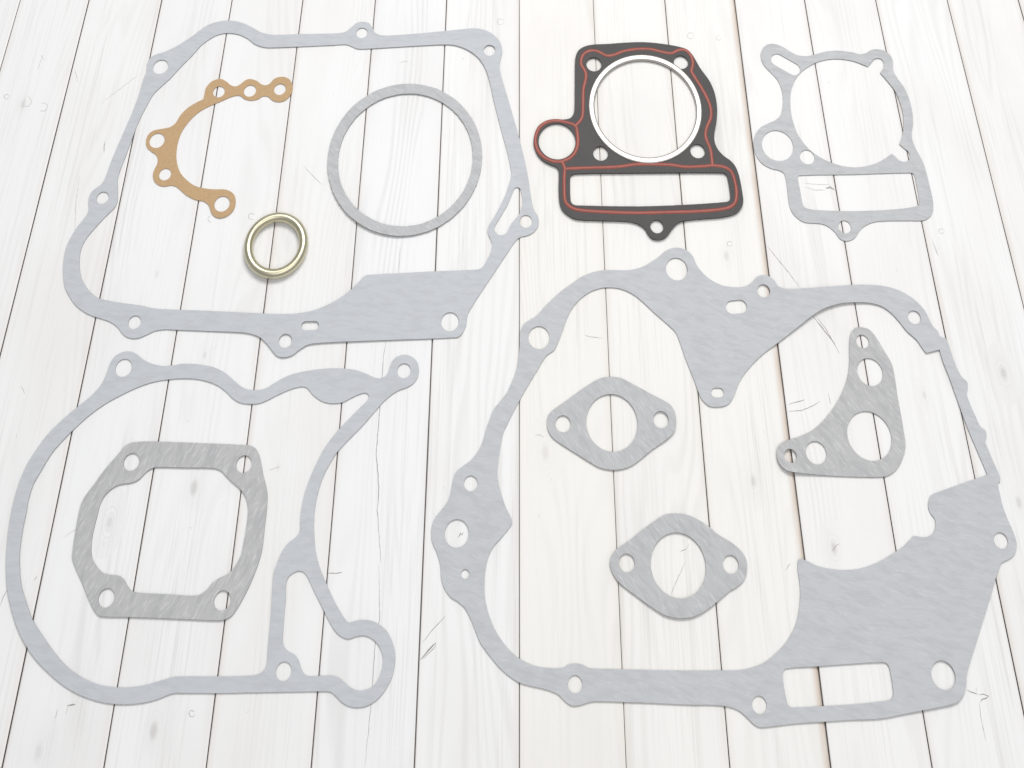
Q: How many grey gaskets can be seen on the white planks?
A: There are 9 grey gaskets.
